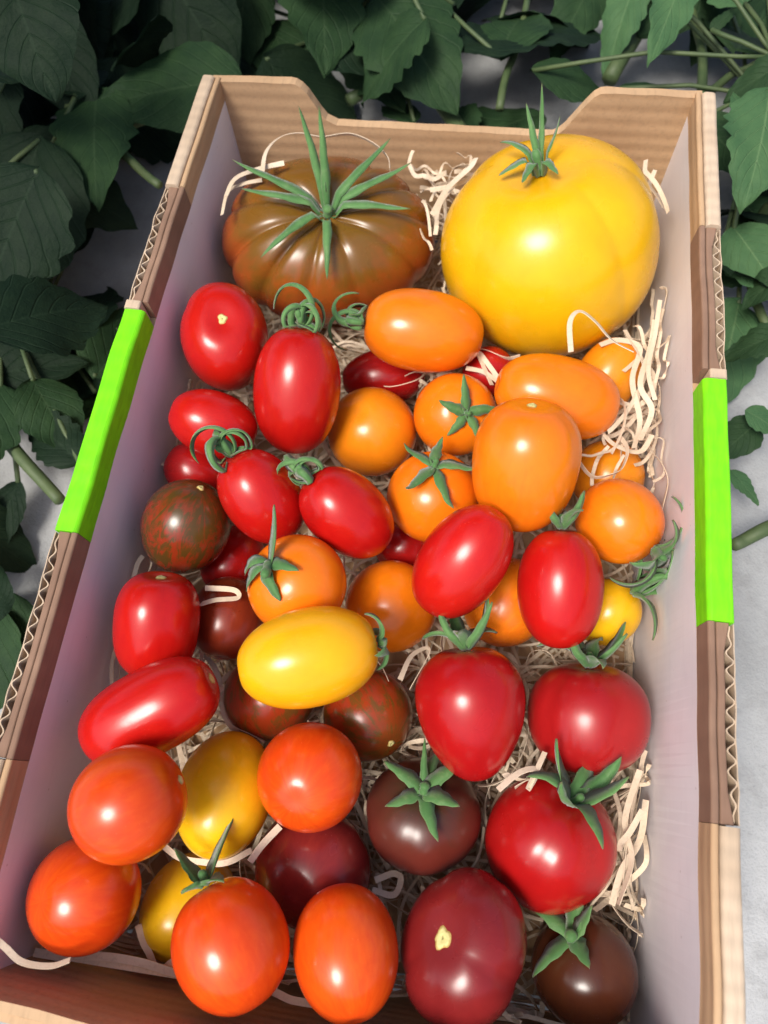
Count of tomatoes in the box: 48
